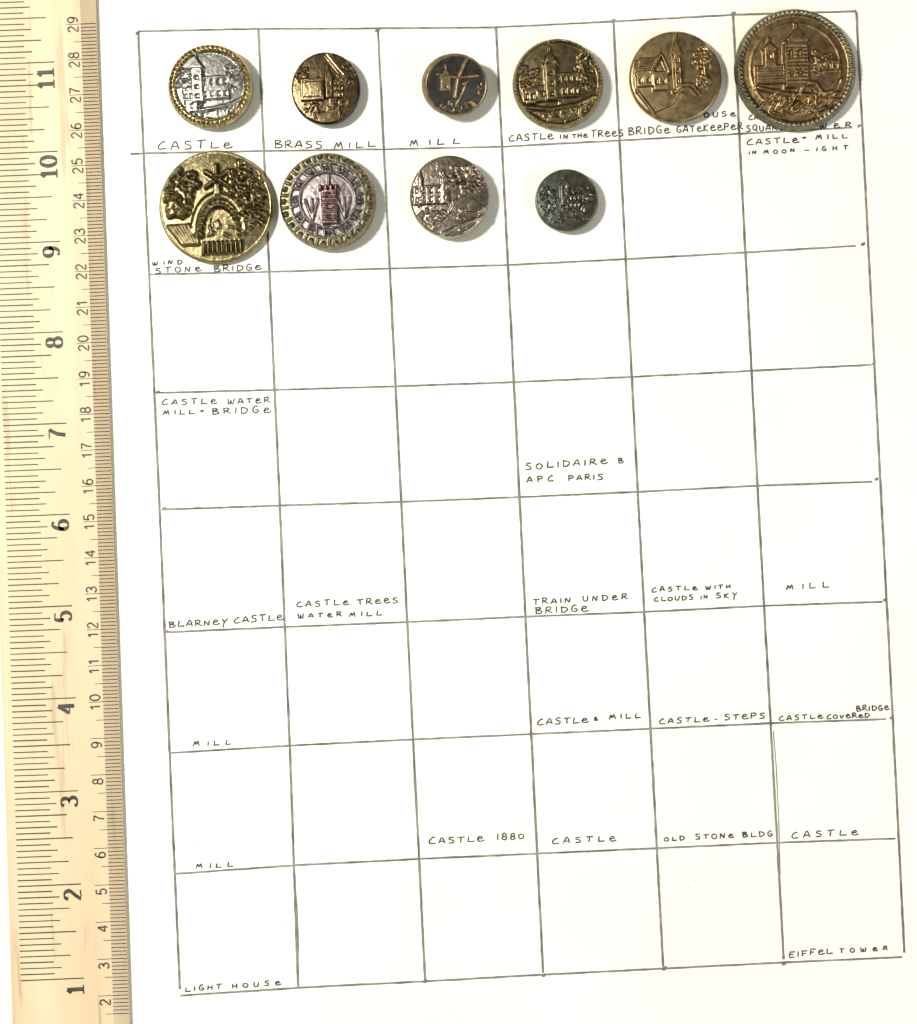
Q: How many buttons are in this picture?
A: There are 10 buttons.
